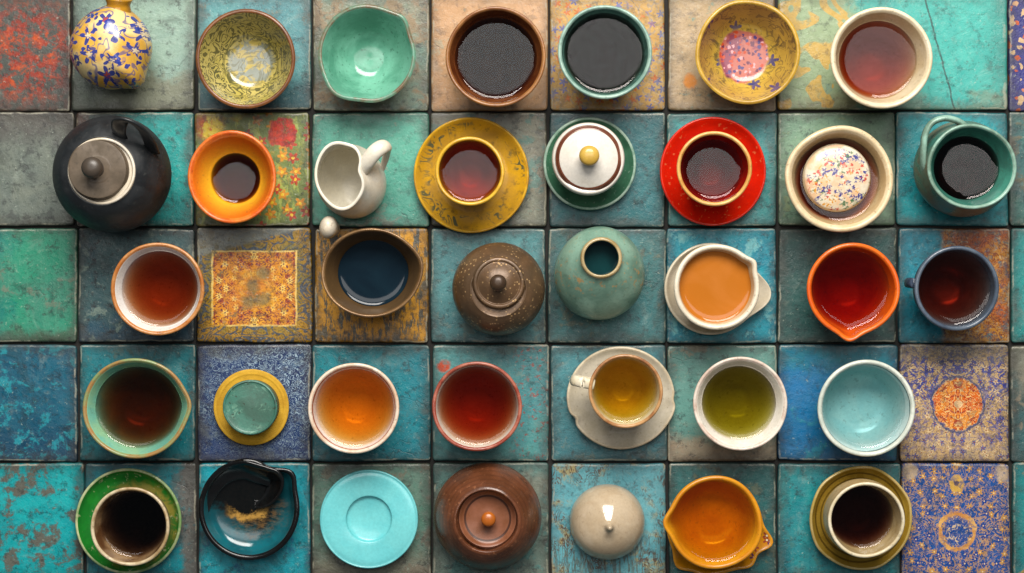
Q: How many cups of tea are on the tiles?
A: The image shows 22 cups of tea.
